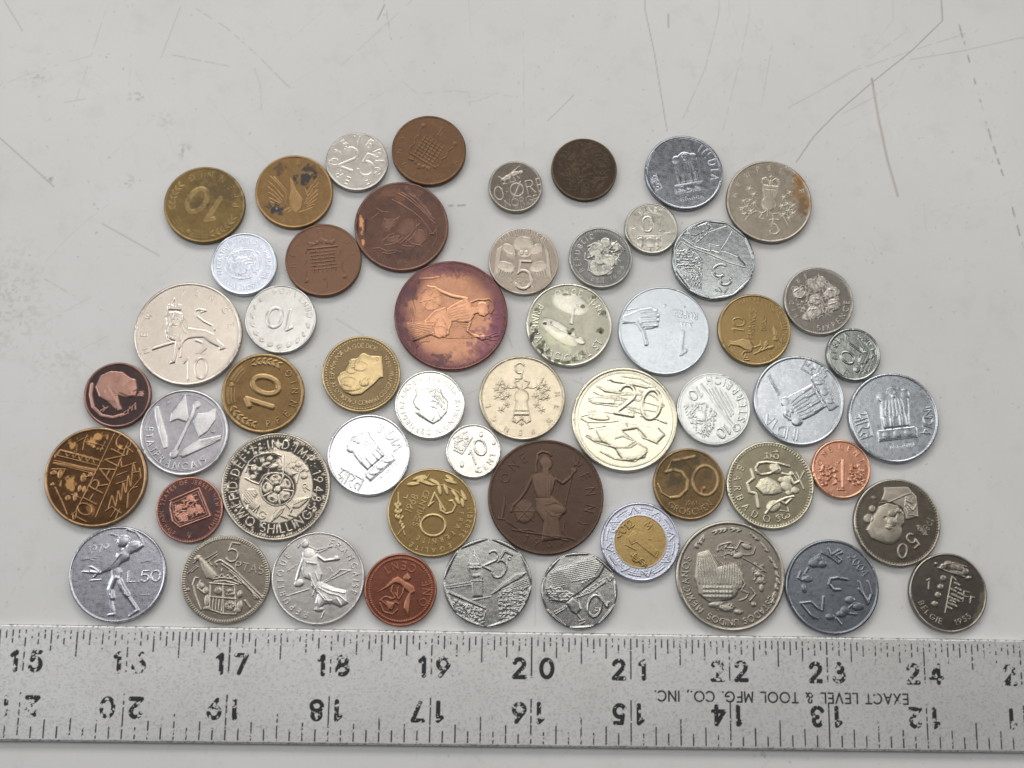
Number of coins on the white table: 54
